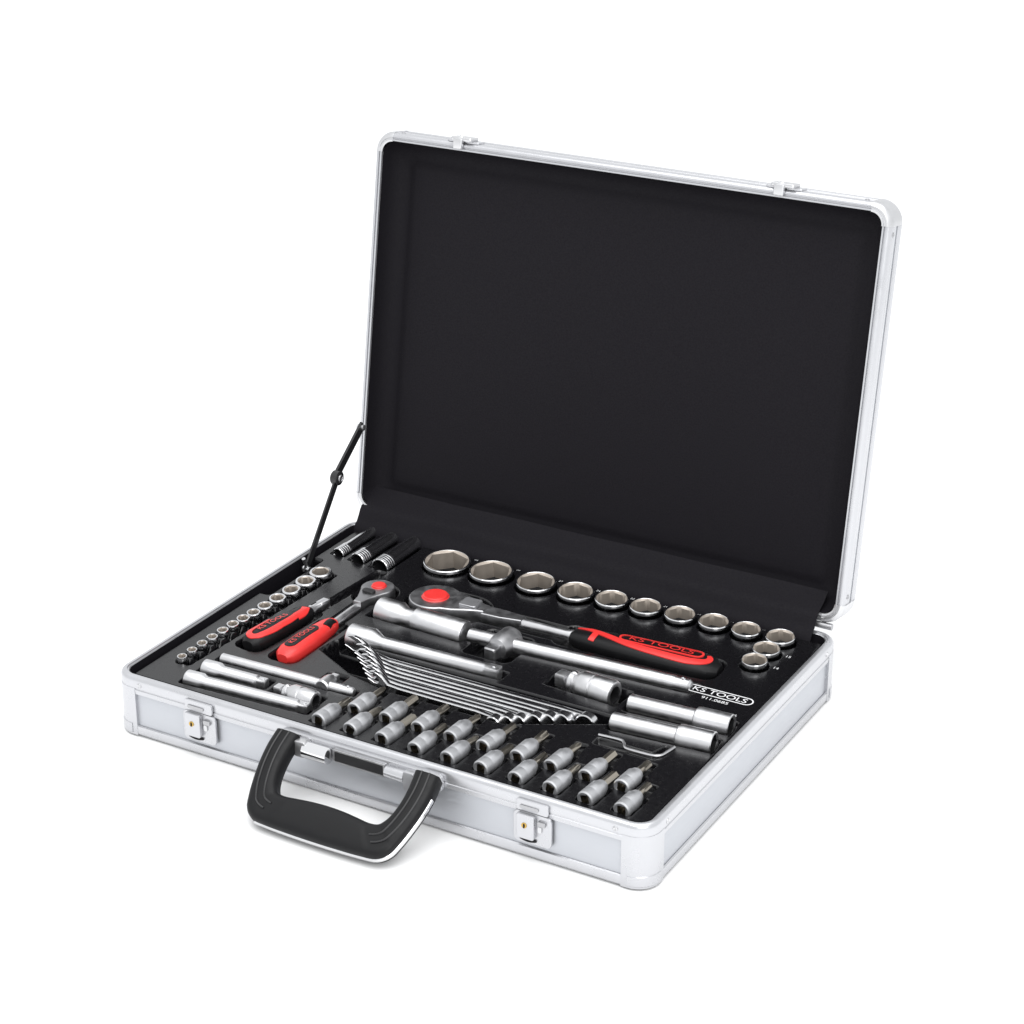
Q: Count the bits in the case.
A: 19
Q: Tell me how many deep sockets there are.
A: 5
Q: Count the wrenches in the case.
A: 7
